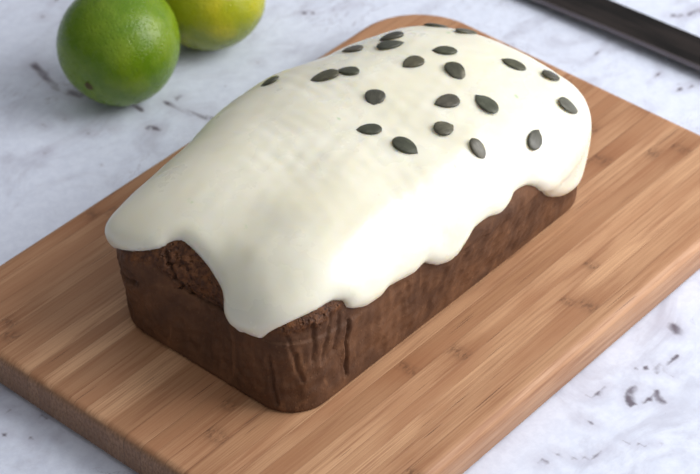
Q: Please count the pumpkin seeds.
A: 22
